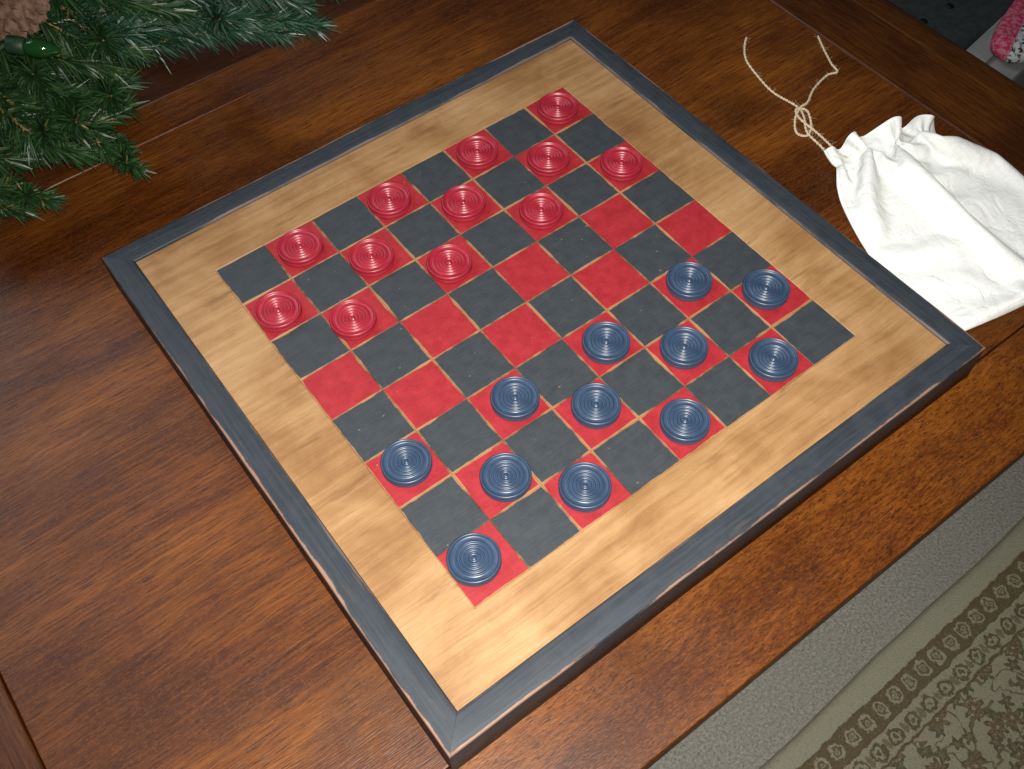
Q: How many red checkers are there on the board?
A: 12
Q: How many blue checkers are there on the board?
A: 12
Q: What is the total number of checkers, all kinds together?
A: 24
